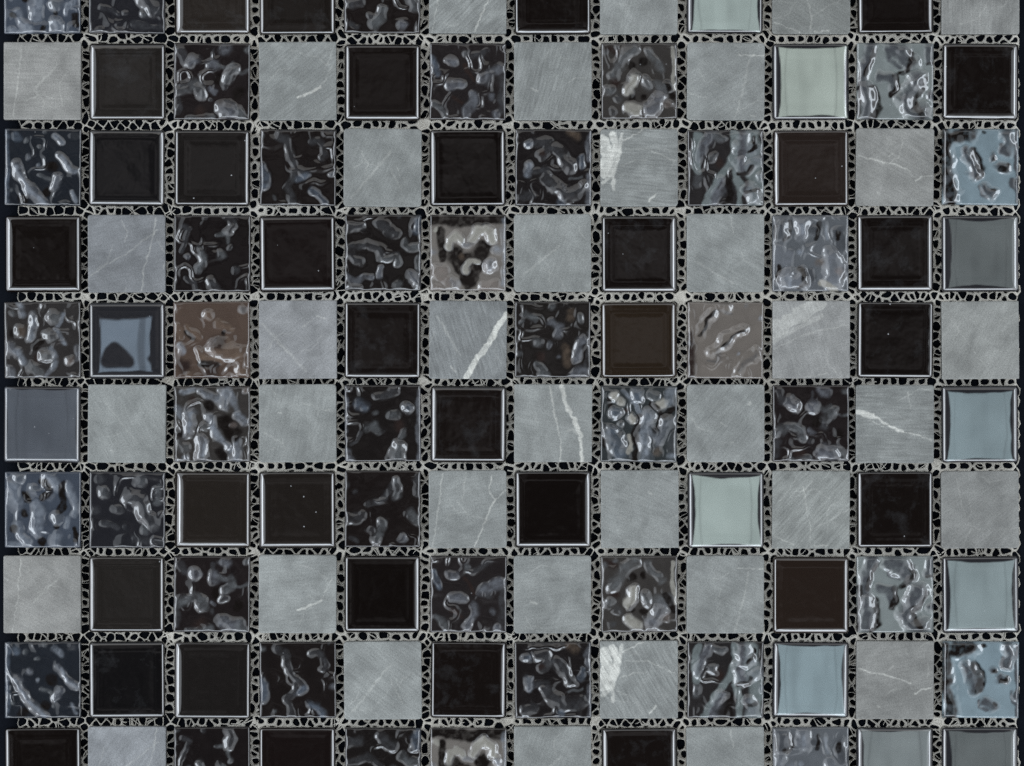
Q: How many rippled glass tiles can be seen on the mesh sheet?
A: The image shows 40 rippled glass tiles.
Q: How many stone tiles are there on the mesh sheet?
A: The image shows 37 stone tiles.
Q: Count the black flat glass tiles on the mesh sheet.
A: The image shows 32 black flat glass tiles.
